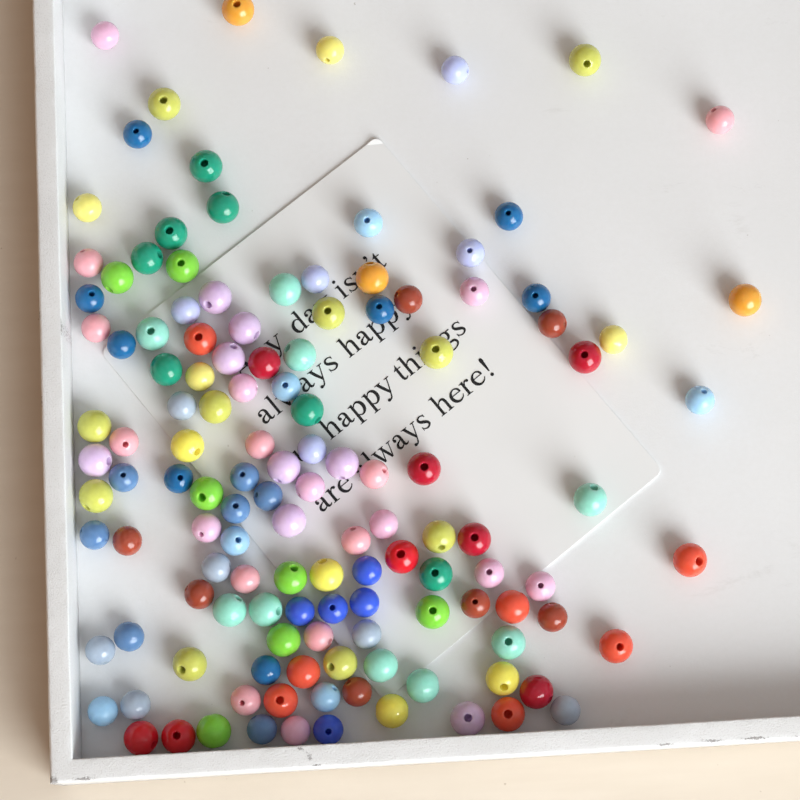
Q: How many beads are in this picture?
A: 130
